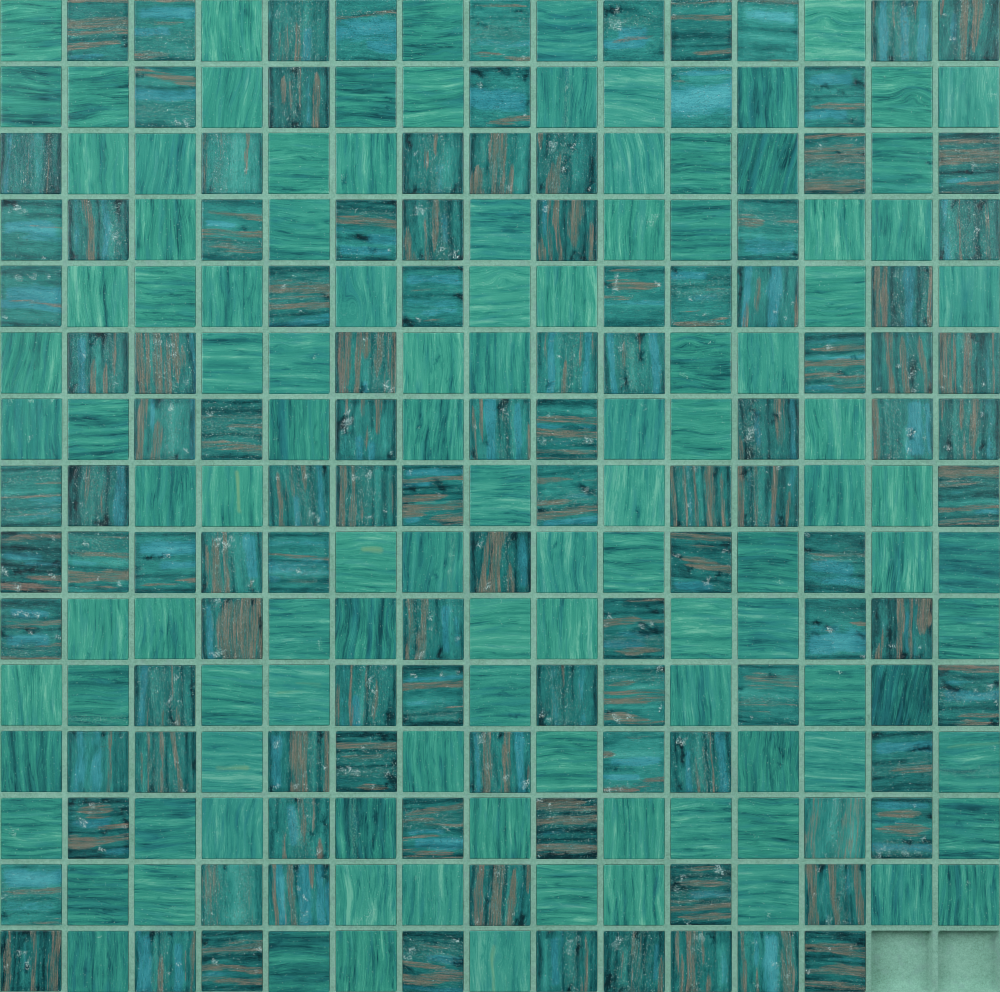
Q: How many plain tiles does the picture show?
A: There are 111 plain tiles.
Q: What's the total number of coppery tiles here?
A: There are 112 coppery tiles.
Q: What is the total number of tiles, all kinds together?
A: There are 223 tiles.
